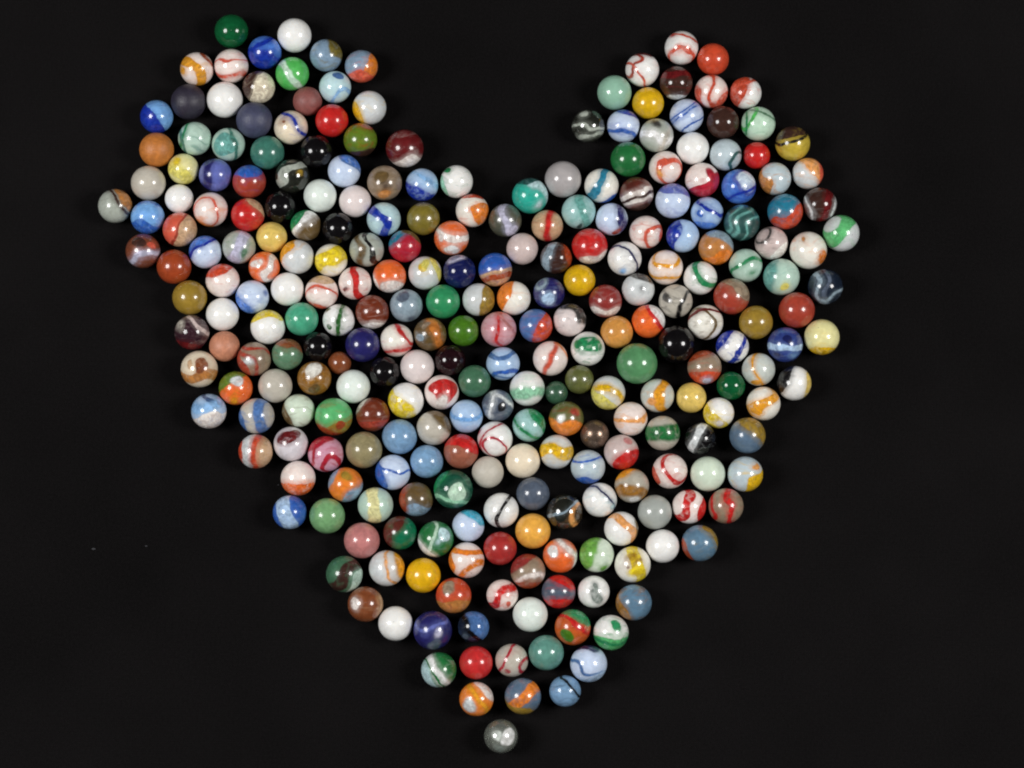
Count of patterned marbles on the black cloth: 197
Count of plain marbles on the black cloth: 73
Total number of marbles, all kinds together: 270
